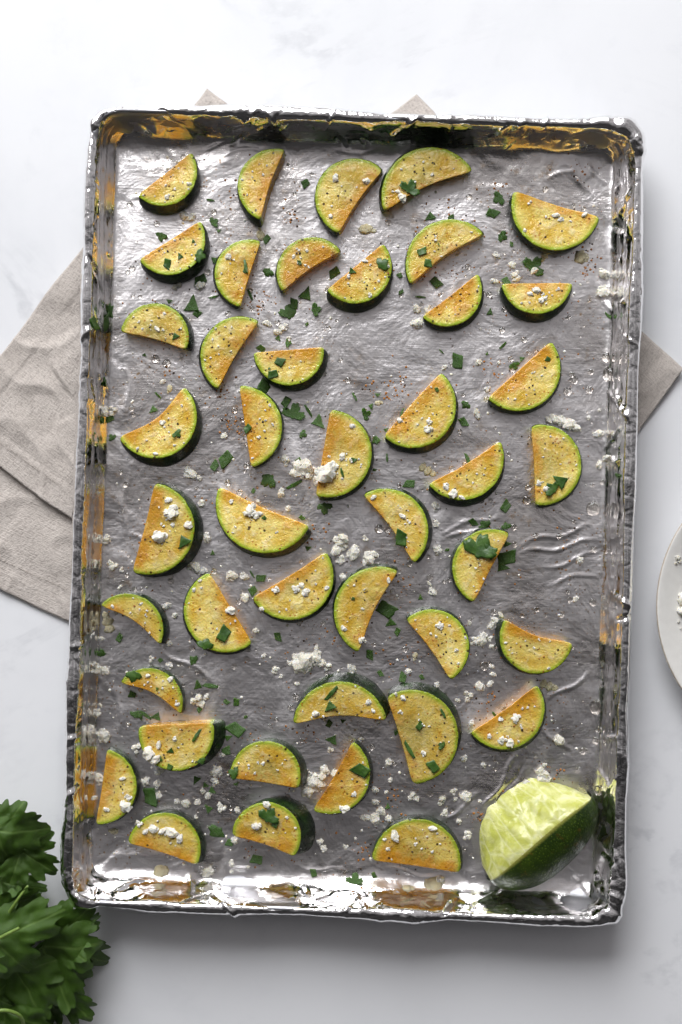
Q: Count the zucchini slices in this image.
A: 43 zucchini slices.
